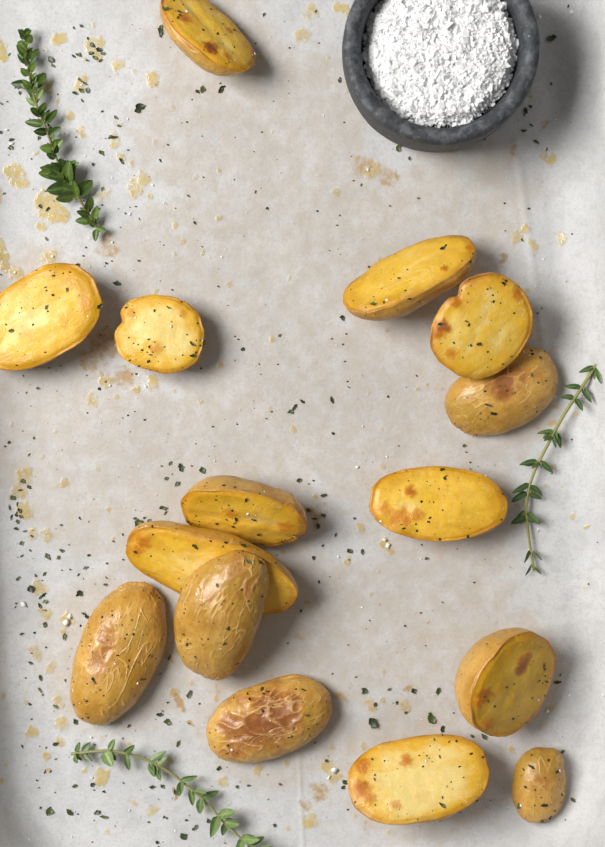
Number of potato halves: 15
